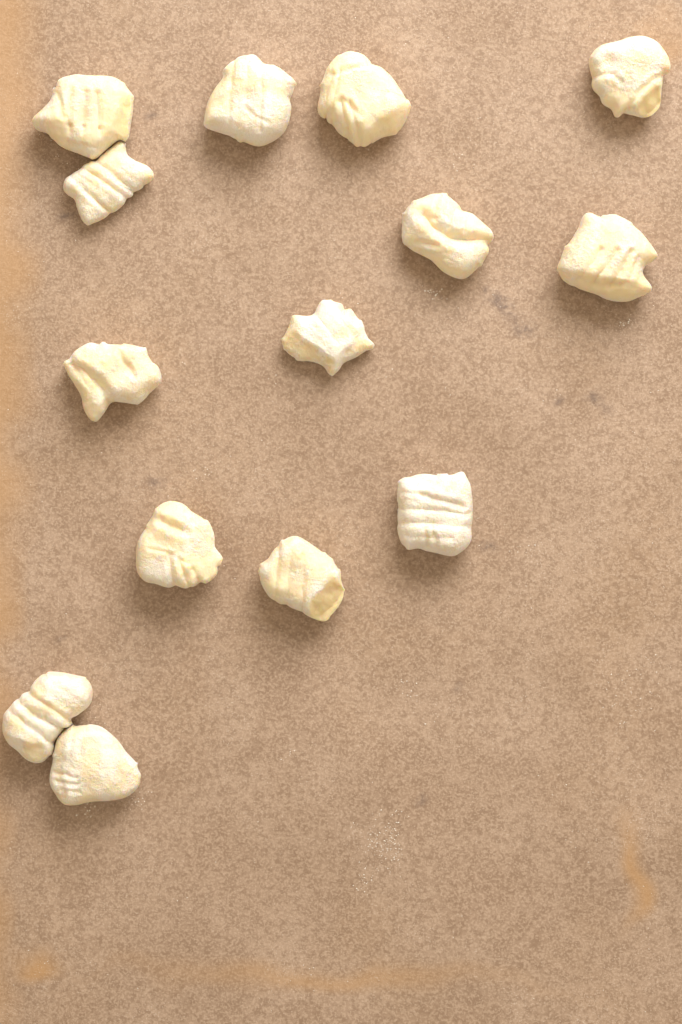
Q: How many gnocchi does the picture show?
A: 14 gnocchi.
